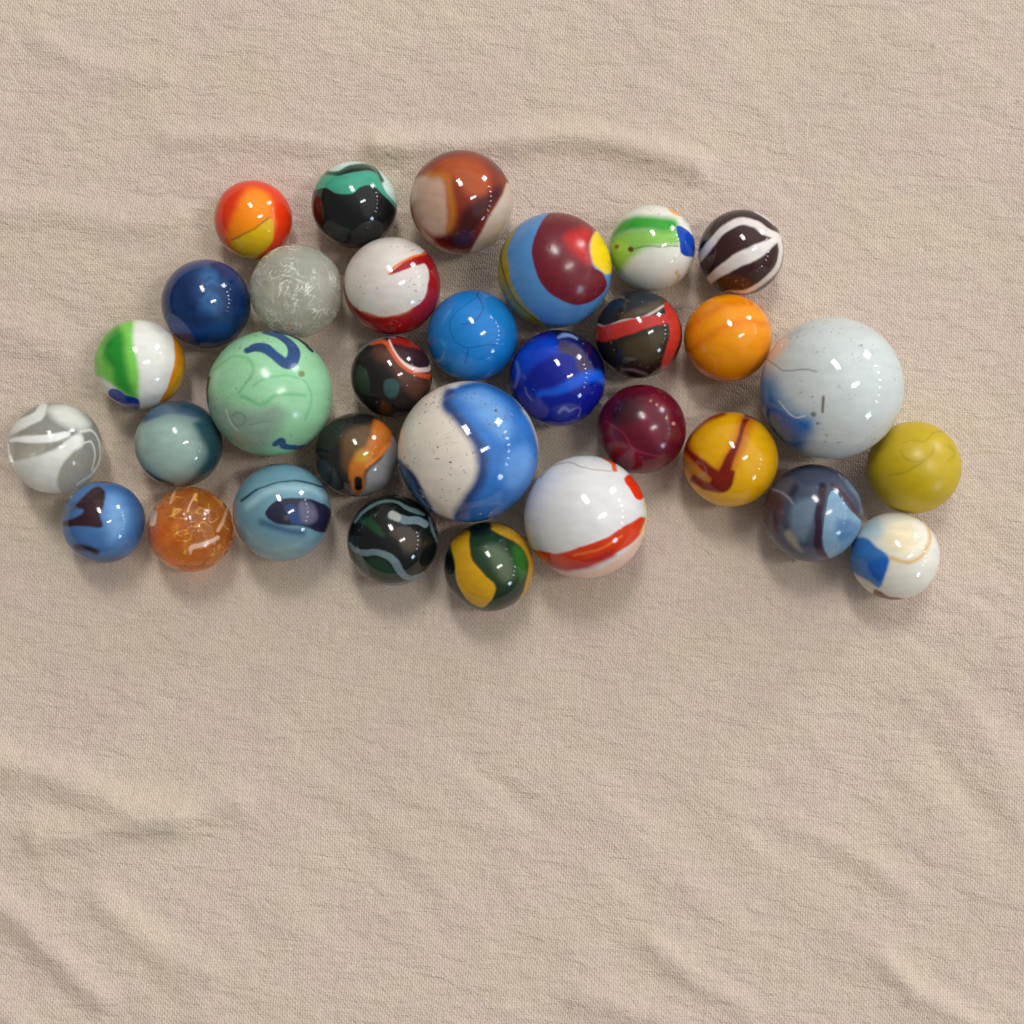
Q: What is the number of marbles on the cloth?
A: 32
